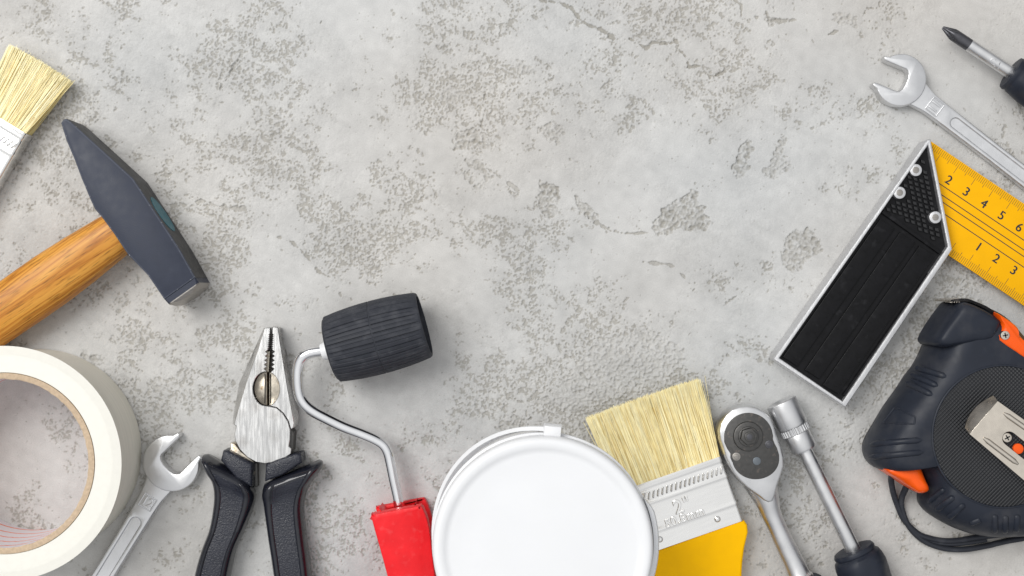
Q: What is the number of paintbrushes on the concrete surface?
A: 2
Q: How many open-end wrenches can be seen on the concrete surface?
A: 2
